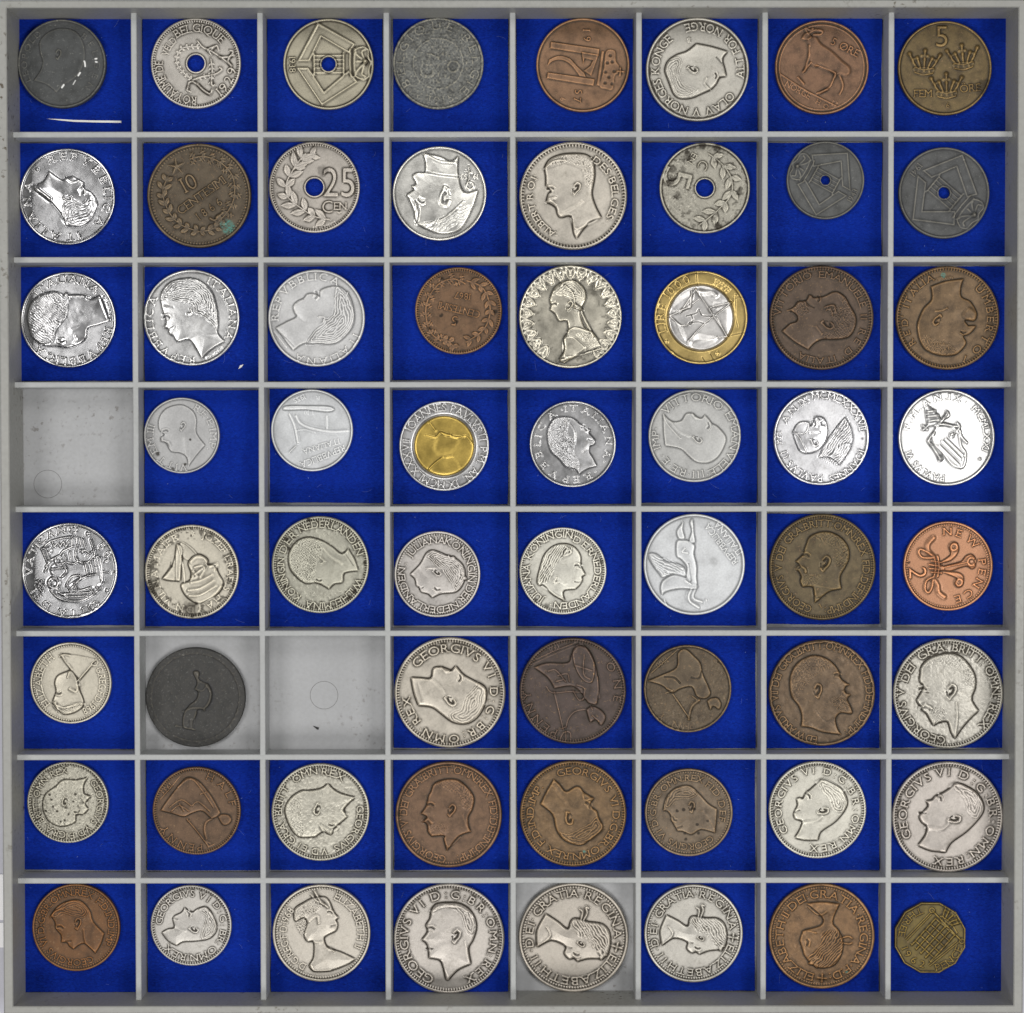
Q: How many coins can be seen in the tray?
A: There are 62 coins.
